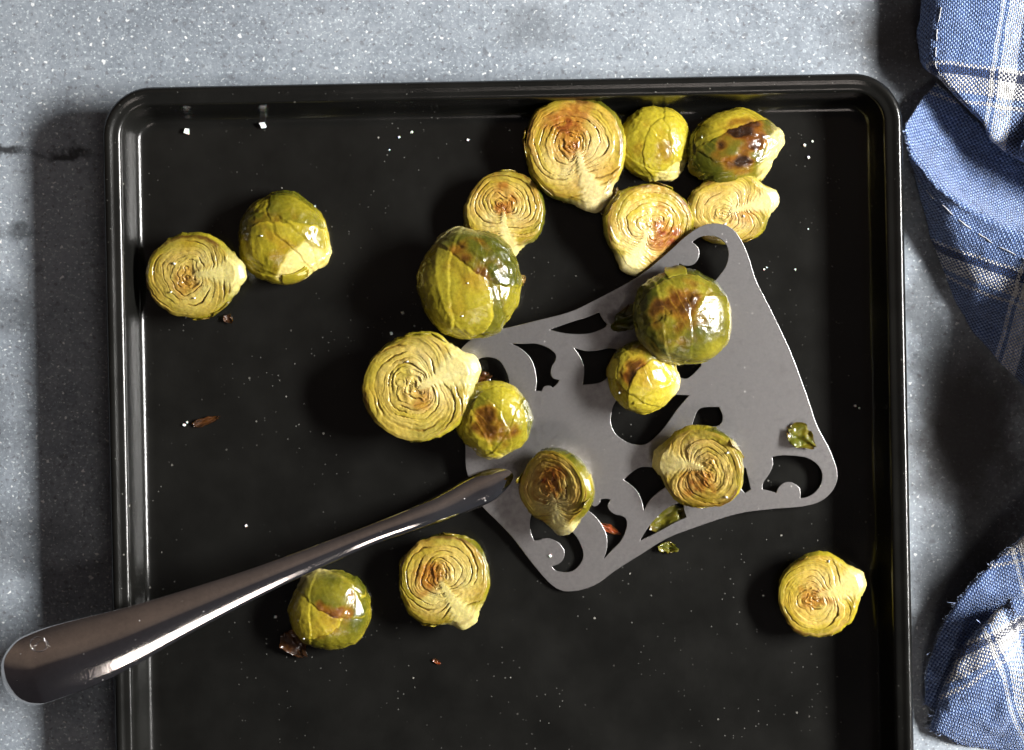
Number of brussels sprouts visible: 18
